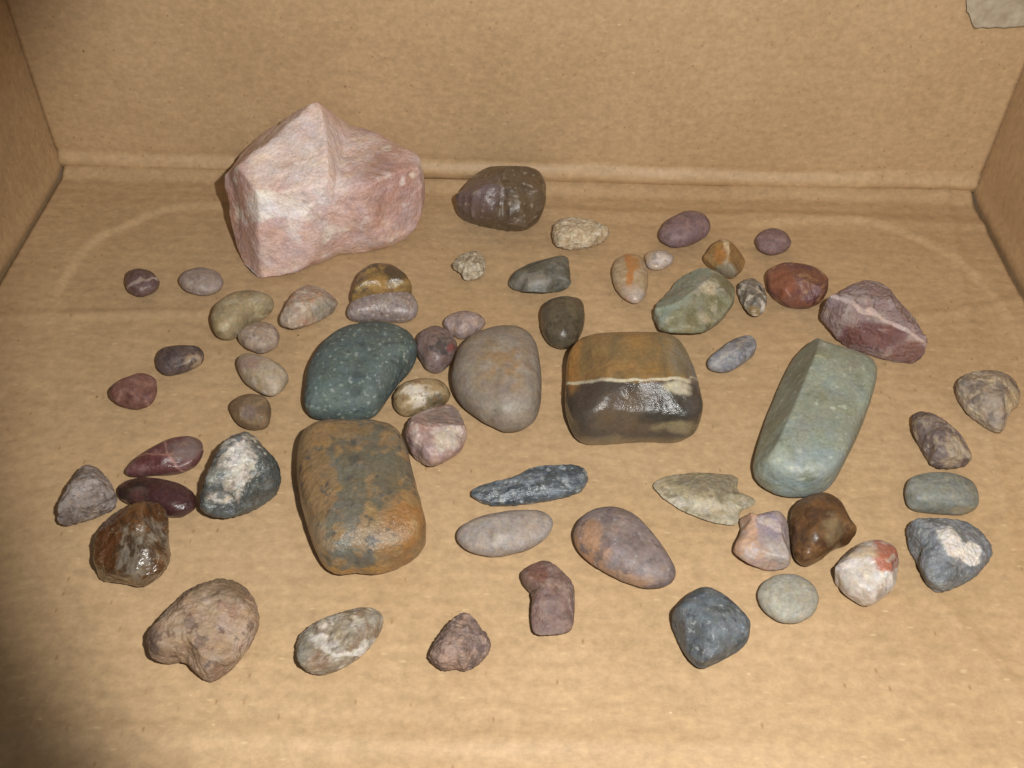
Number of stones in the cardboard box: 58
